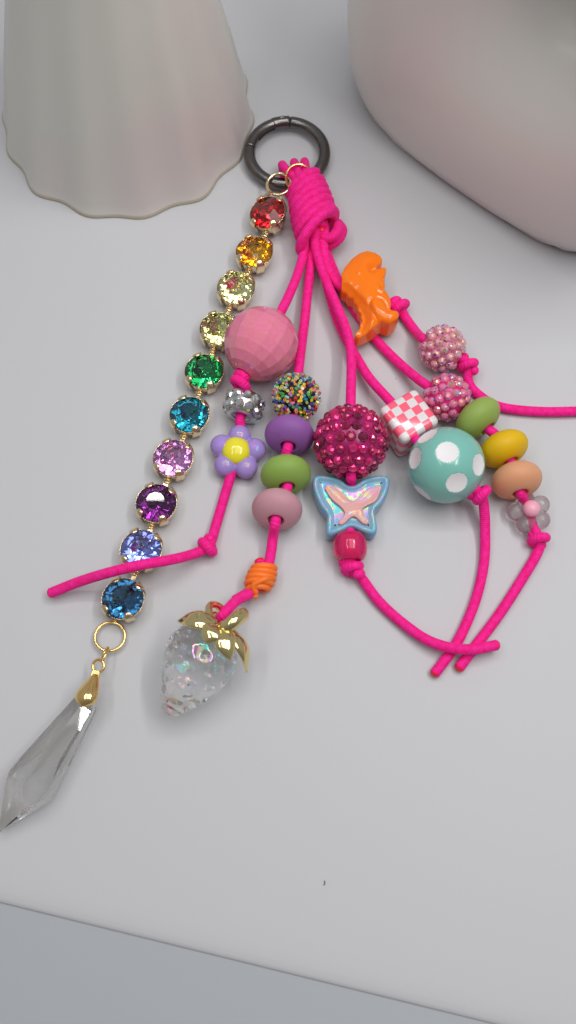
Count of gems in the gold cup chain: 10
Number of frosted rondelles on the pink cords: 6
